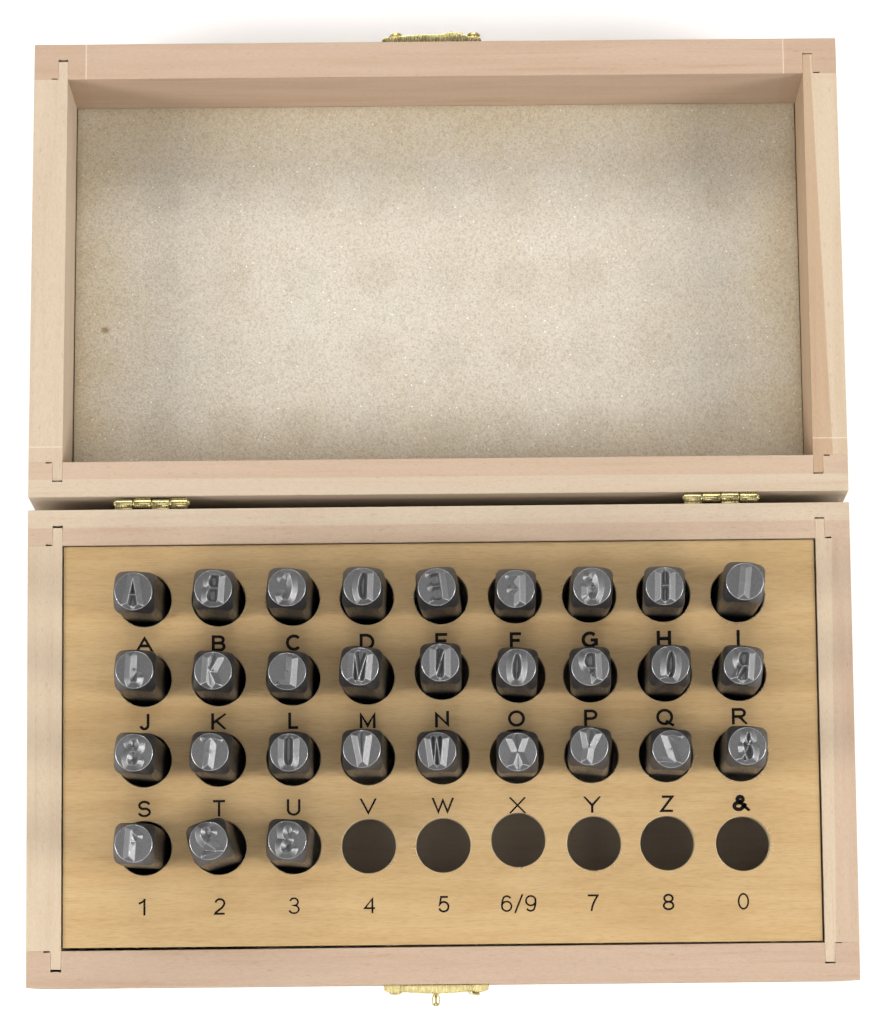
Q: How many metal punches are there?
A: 30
